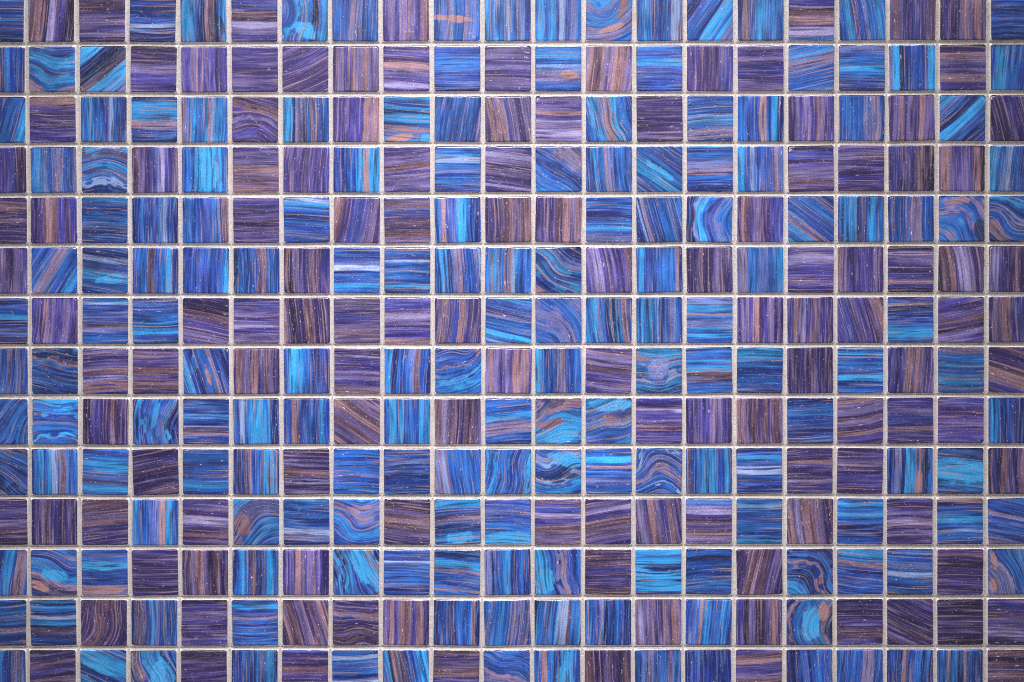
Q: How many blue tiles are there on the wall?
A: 170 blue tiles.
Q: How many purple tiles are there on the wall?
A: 124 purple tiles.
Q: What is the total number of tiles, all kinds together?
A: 294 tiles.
